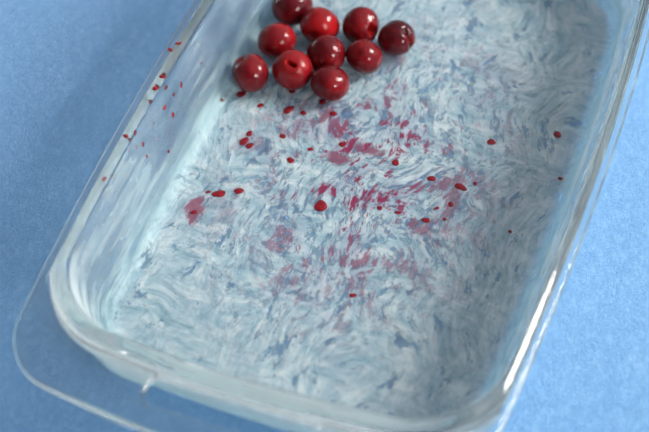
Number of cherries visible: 10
